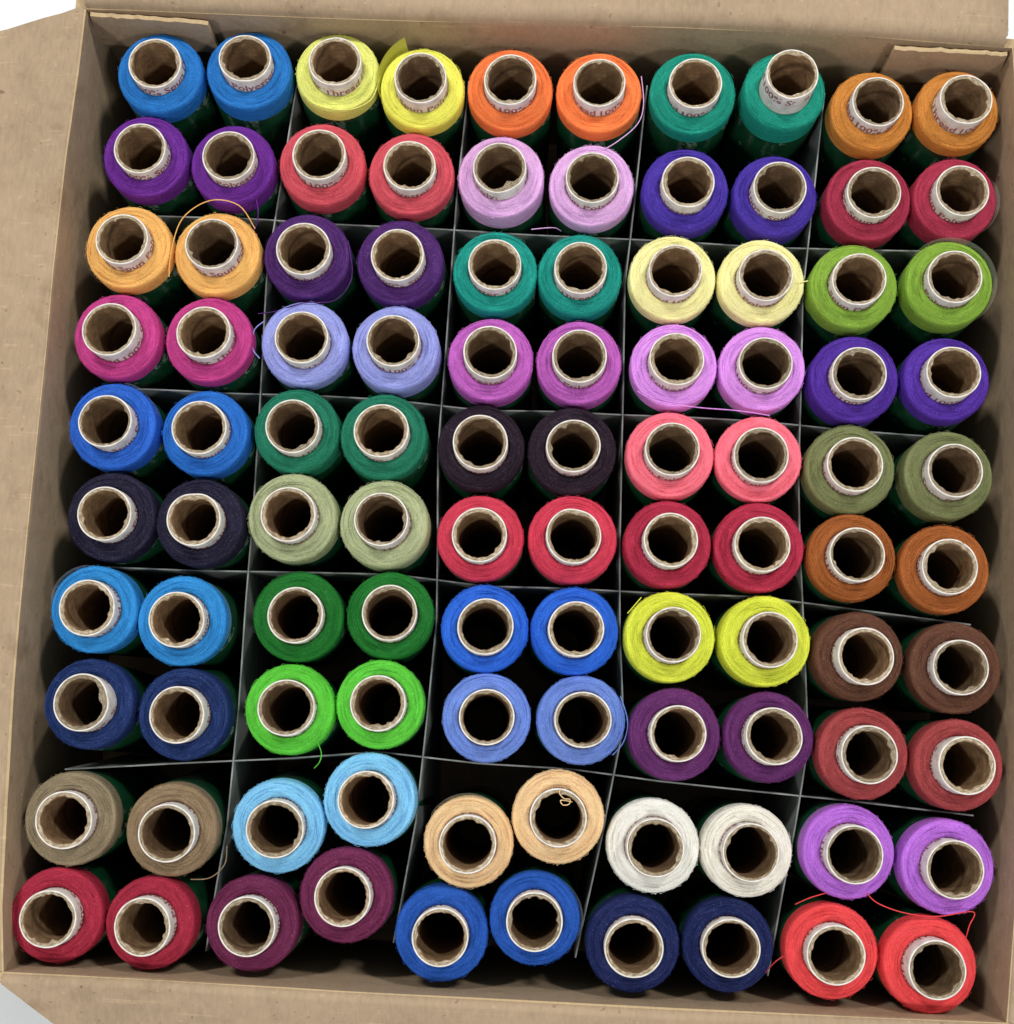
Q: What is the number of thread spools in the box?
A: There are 100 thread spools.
